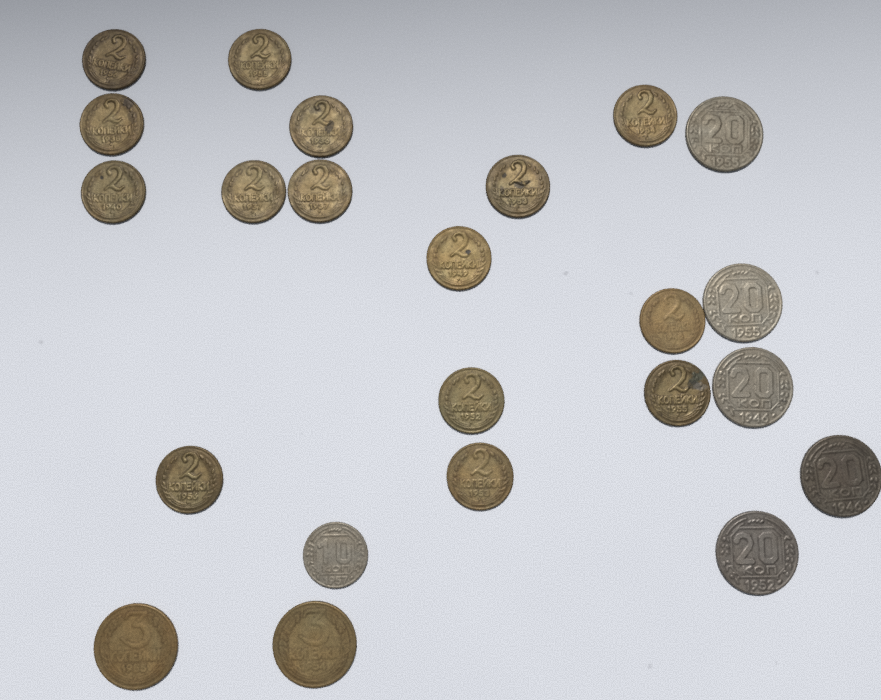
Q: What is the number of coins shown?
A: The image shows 23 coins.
